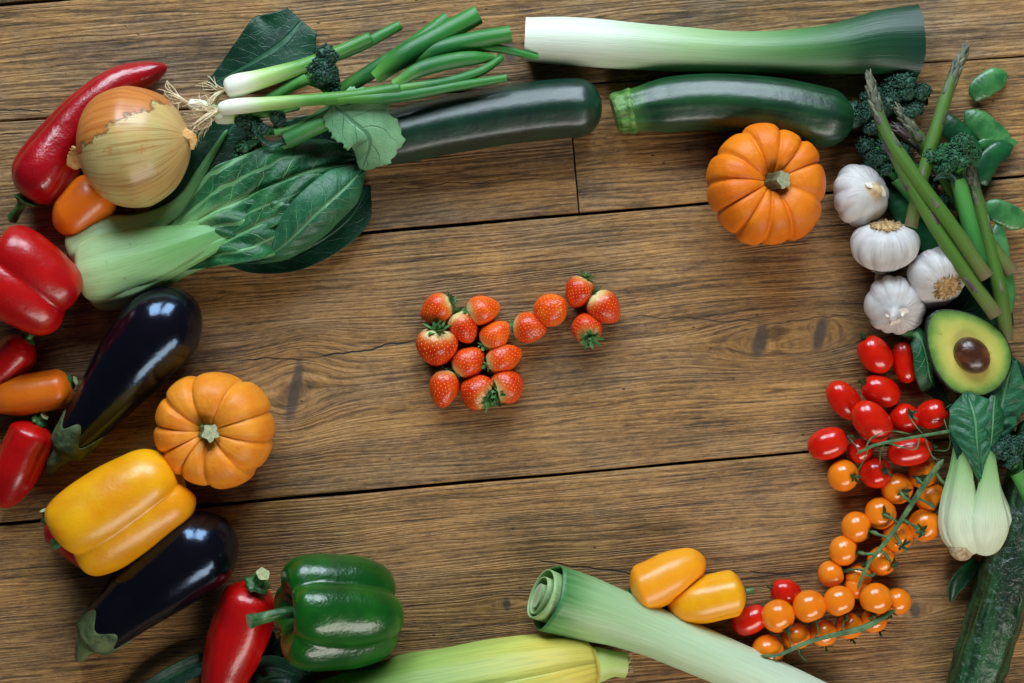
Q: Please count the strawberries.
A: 15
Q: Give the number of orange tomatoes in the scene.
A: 23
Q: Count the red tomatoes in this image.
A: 13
